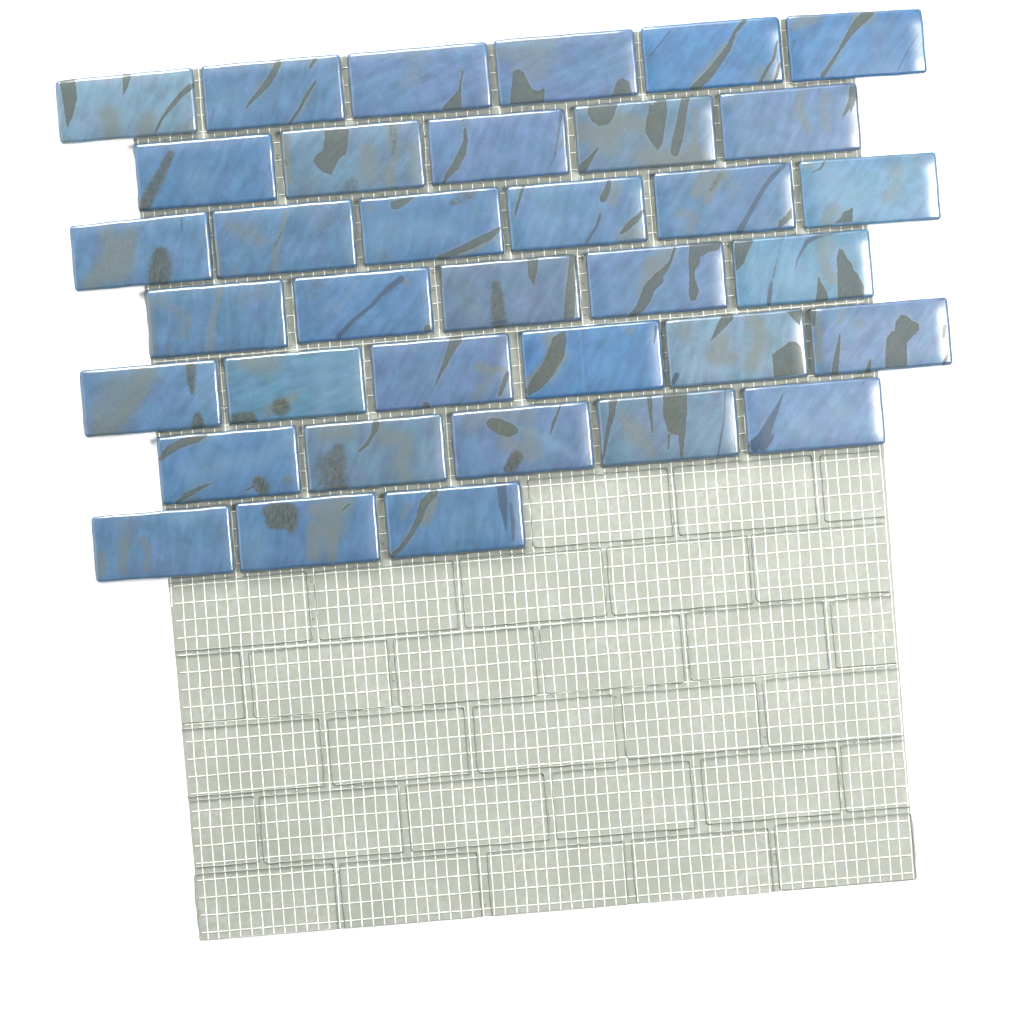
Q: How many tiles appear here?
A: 36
